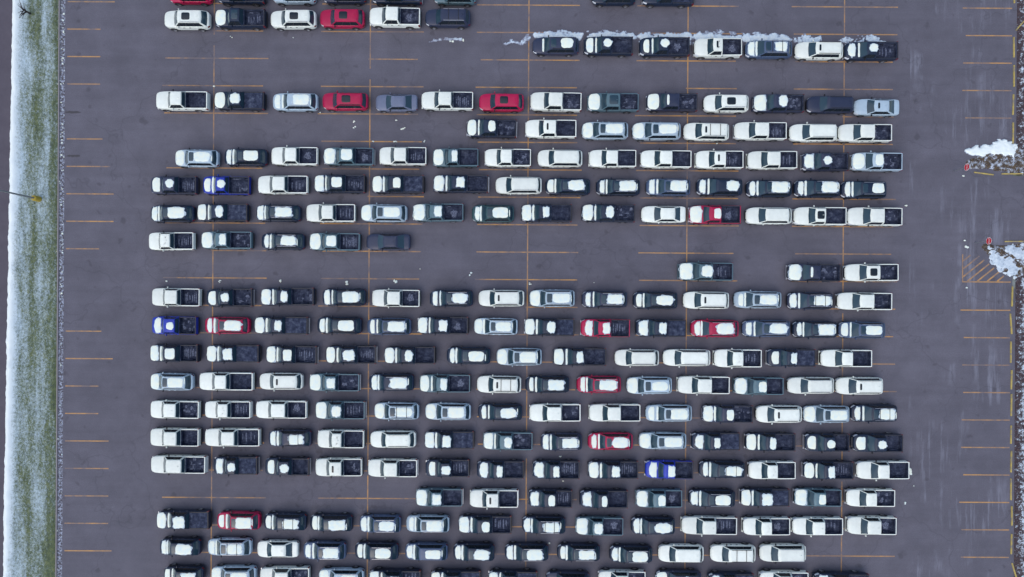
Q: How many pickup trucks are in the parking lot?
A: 128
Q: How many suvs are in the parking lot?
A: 106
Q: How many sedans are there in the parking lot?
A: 5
